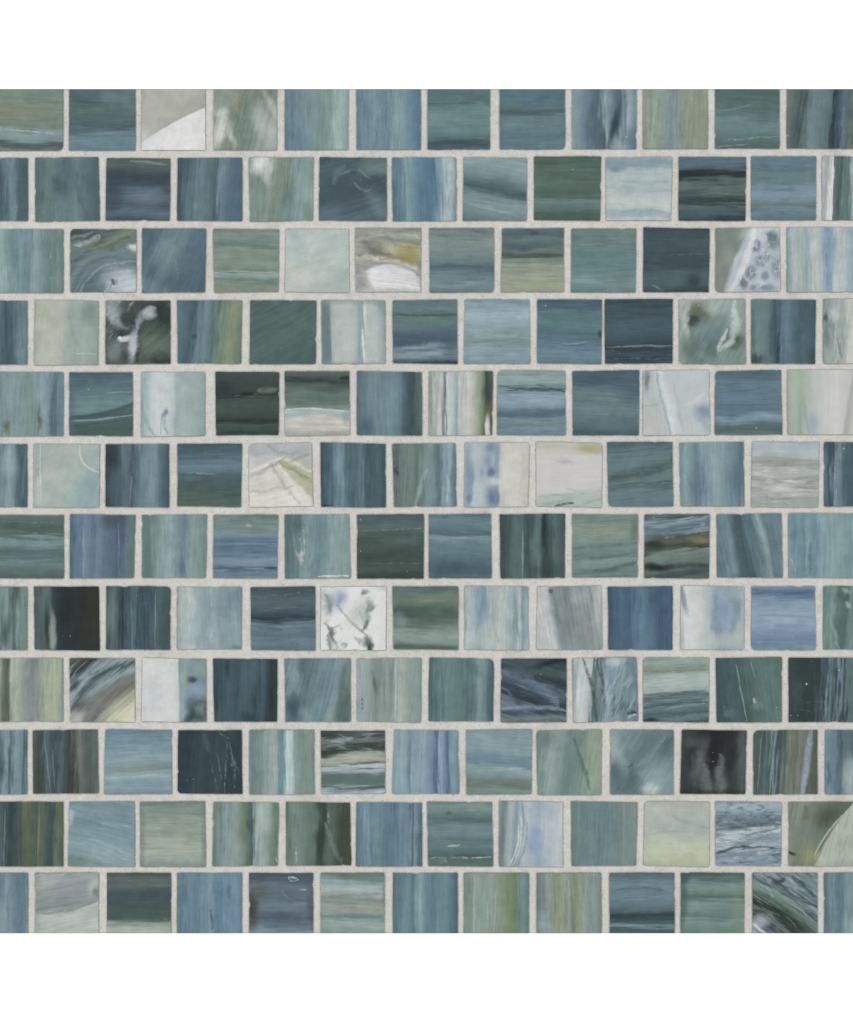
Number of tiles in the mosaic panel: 150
